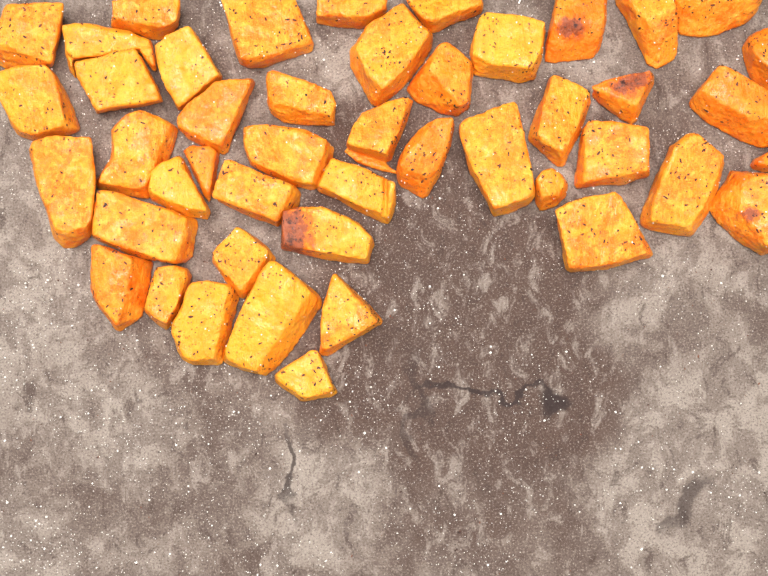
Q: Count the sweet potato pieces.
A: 46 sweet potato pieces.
